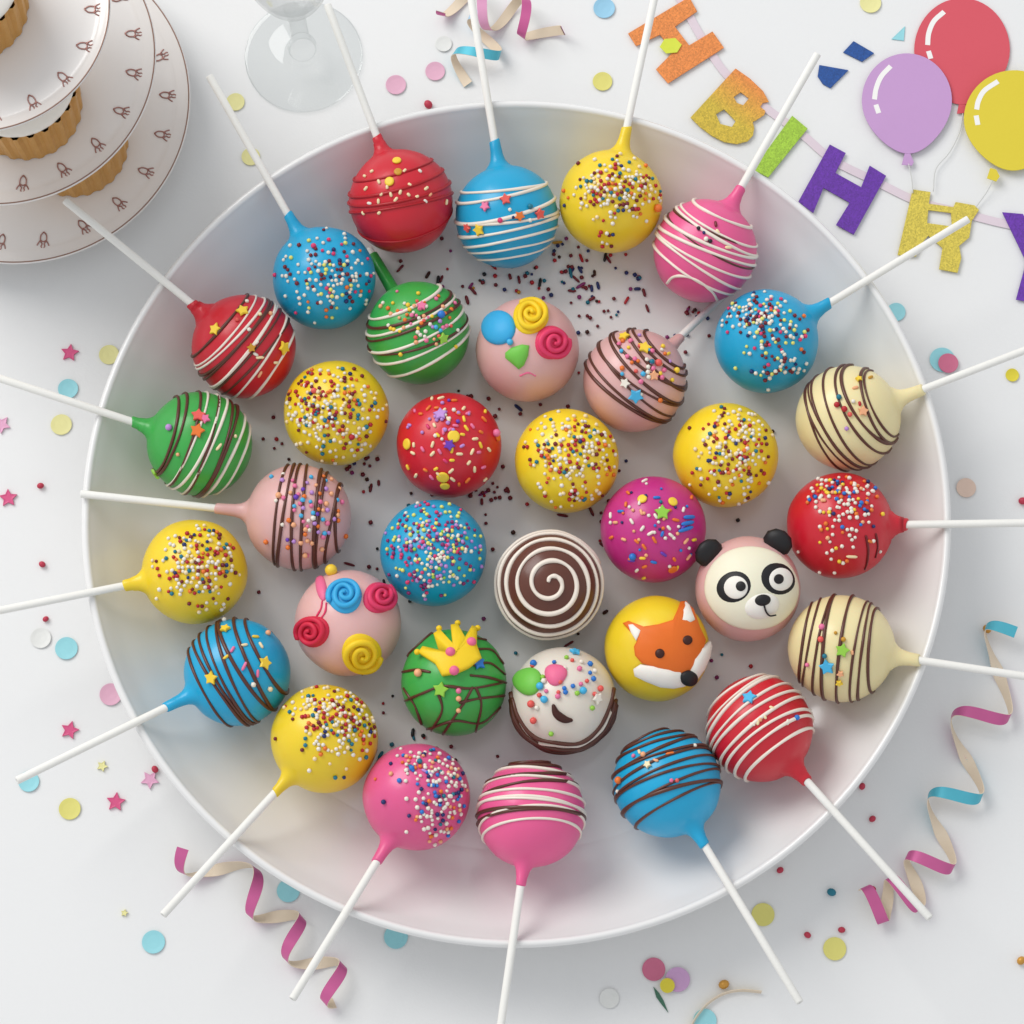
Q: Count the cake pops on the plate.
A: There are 34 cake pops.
